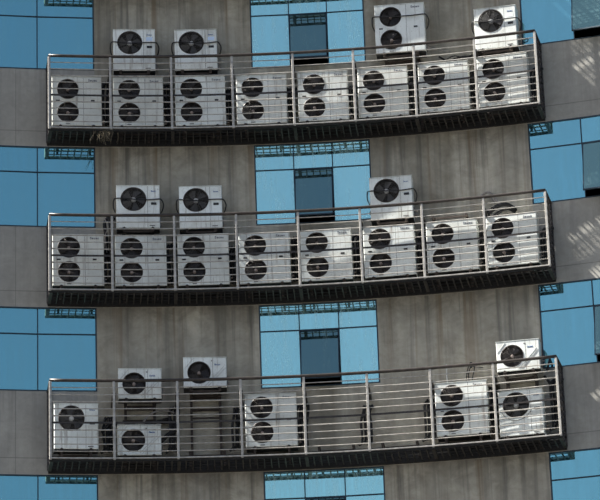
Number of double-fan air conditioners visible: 19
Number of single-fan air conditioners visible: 12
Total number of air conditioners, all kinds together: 31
